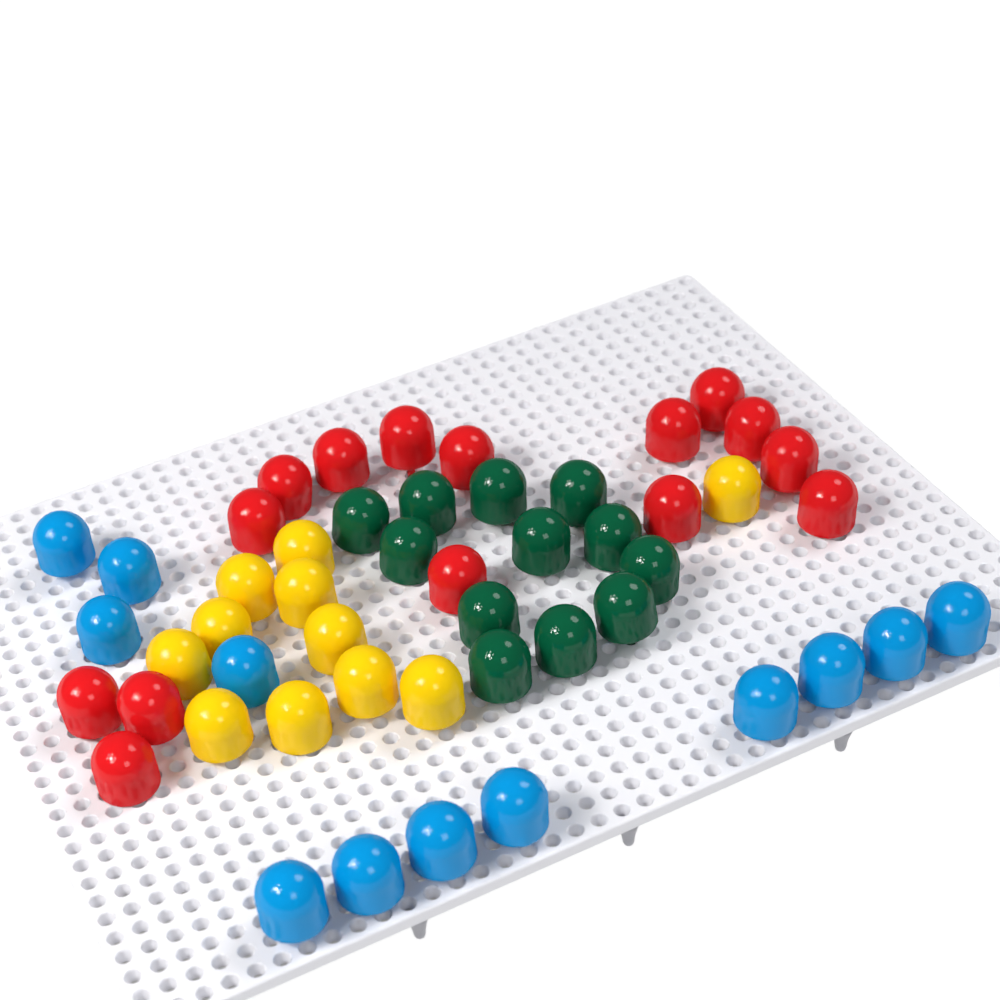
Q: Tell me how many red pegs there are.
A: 15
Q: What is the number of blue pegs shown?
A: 12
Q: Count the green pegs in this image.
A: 12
